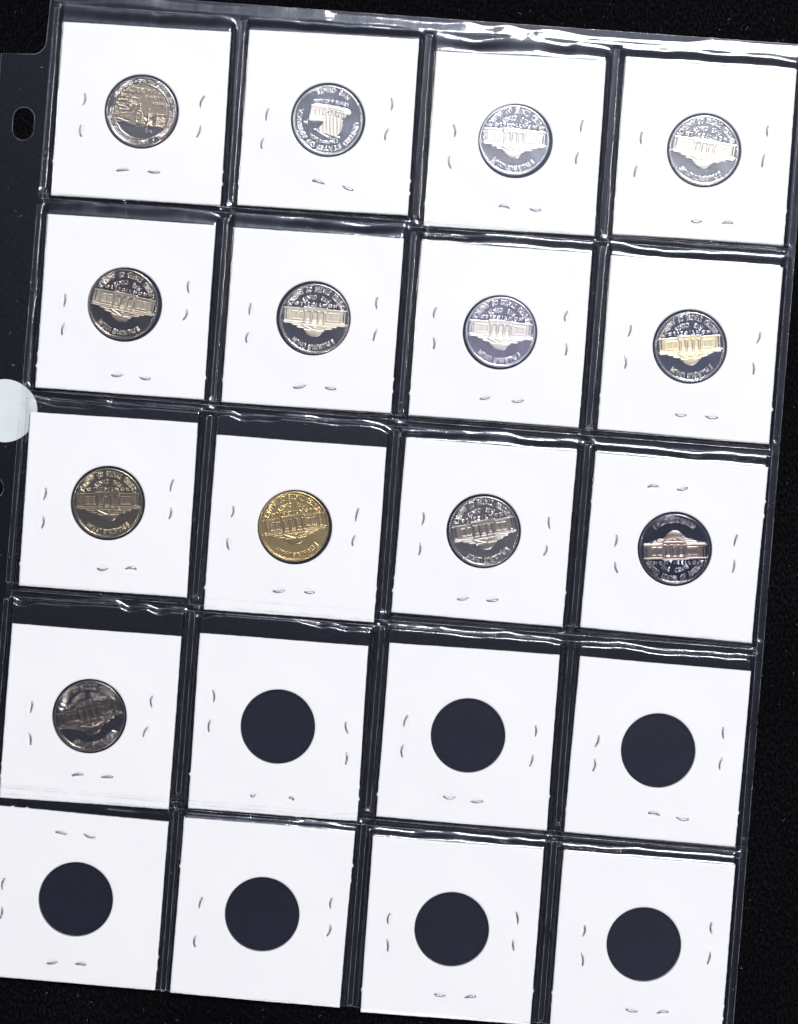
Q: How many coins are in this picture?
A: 13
